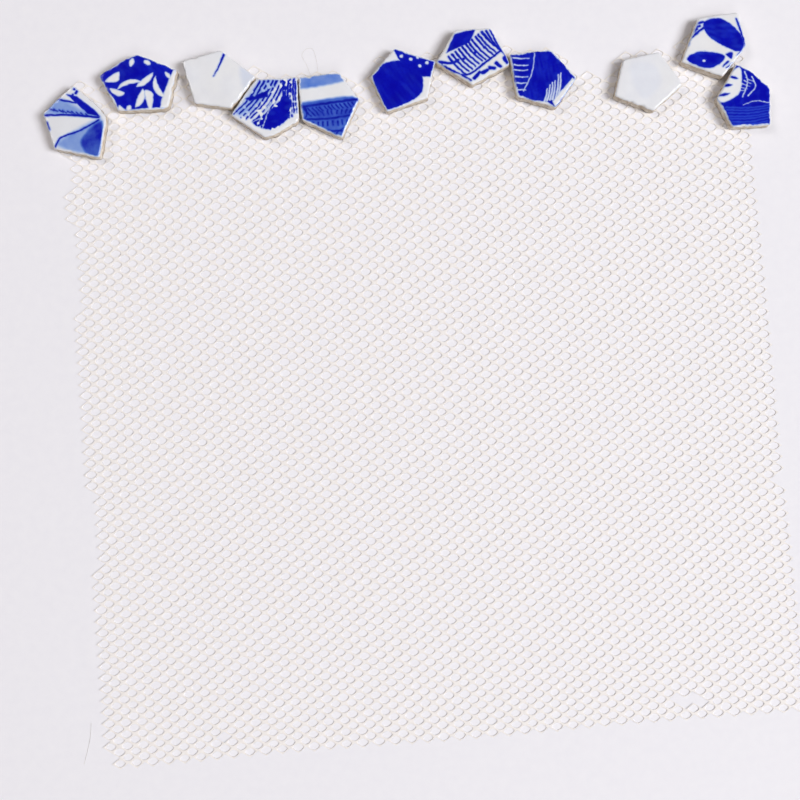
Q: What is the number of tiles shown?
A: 11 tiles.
